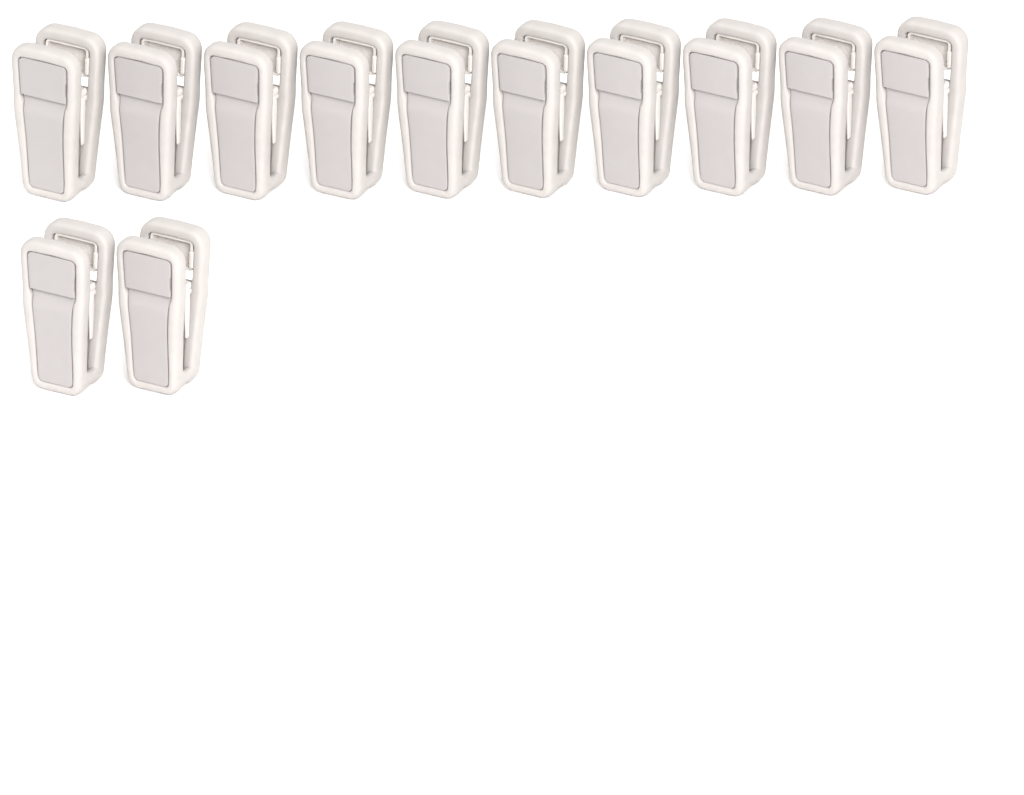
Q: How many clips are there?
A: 12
